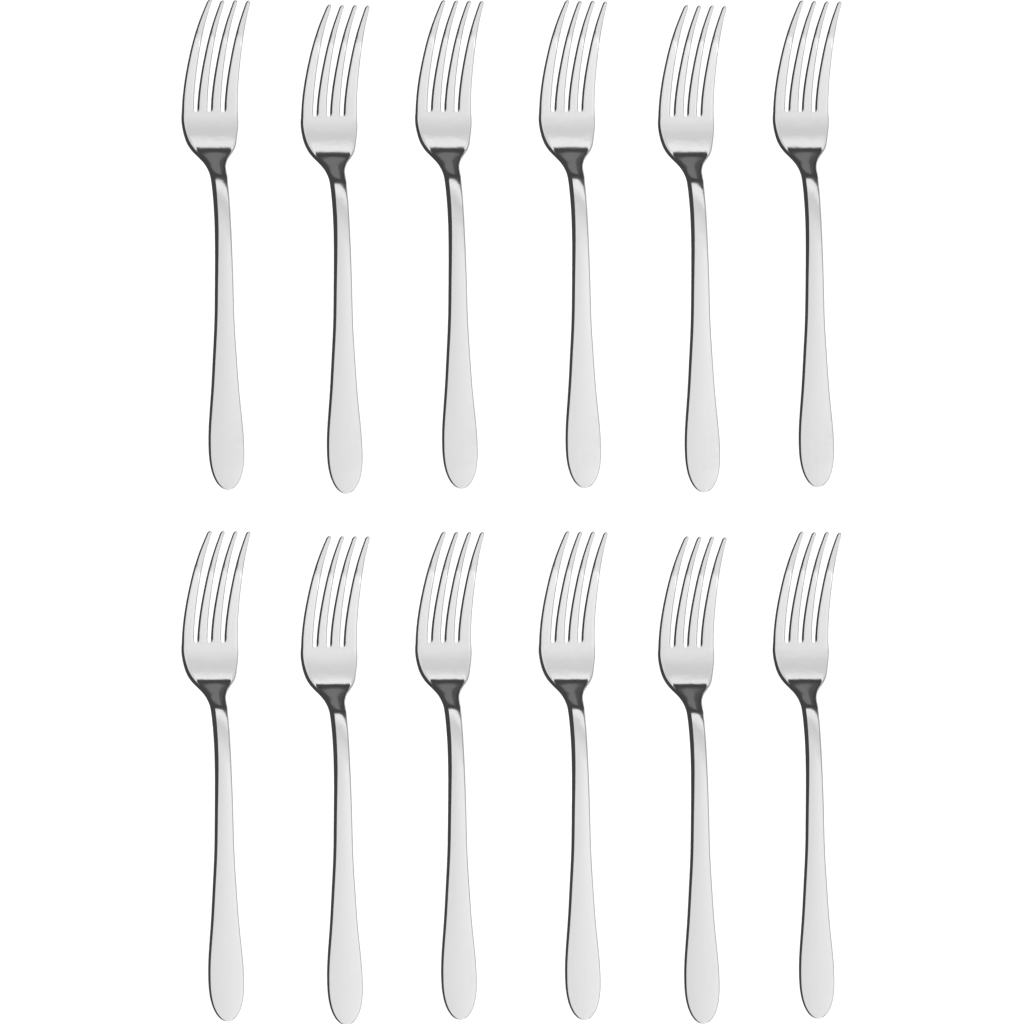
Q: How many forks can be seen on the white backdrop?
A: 12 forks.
